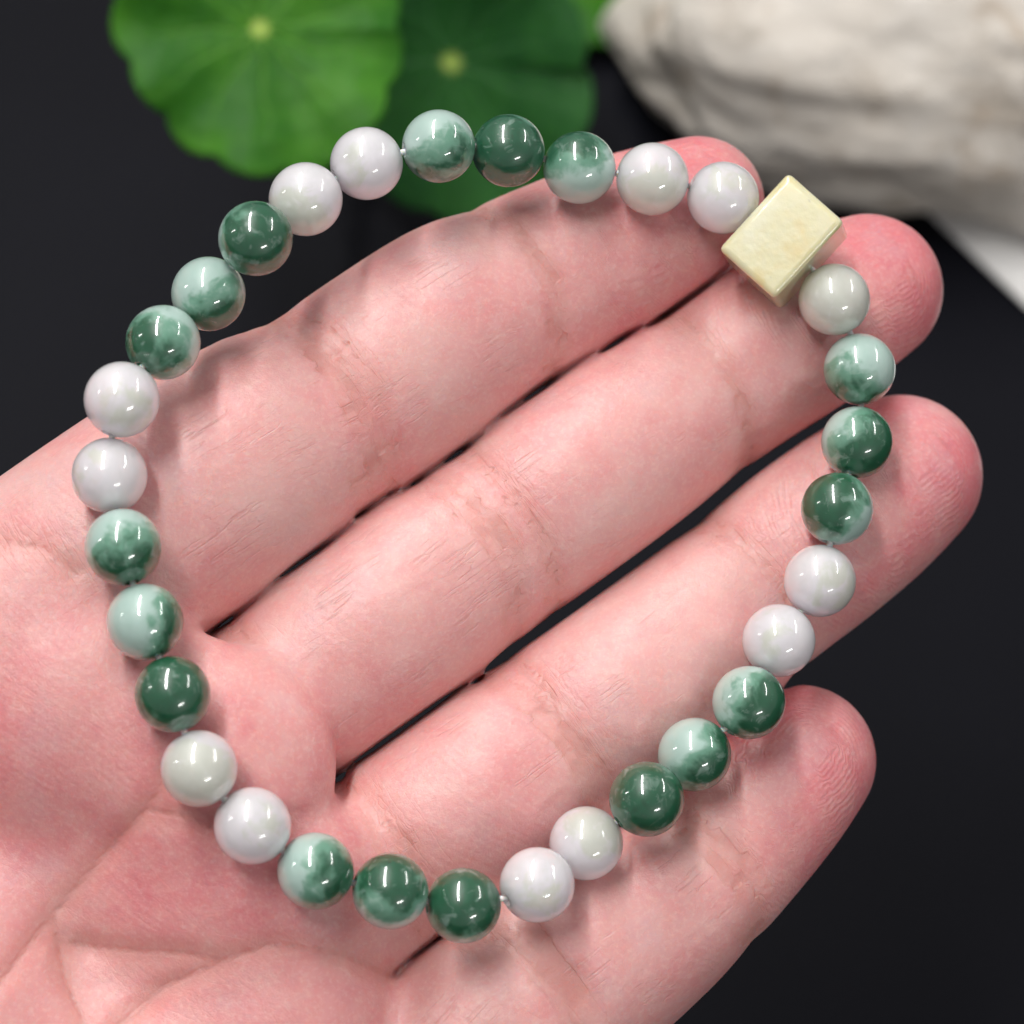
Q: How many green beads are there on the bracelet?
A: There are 18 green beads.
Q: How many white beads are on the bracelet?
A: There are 13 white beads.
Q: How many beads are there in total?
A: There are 31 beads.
